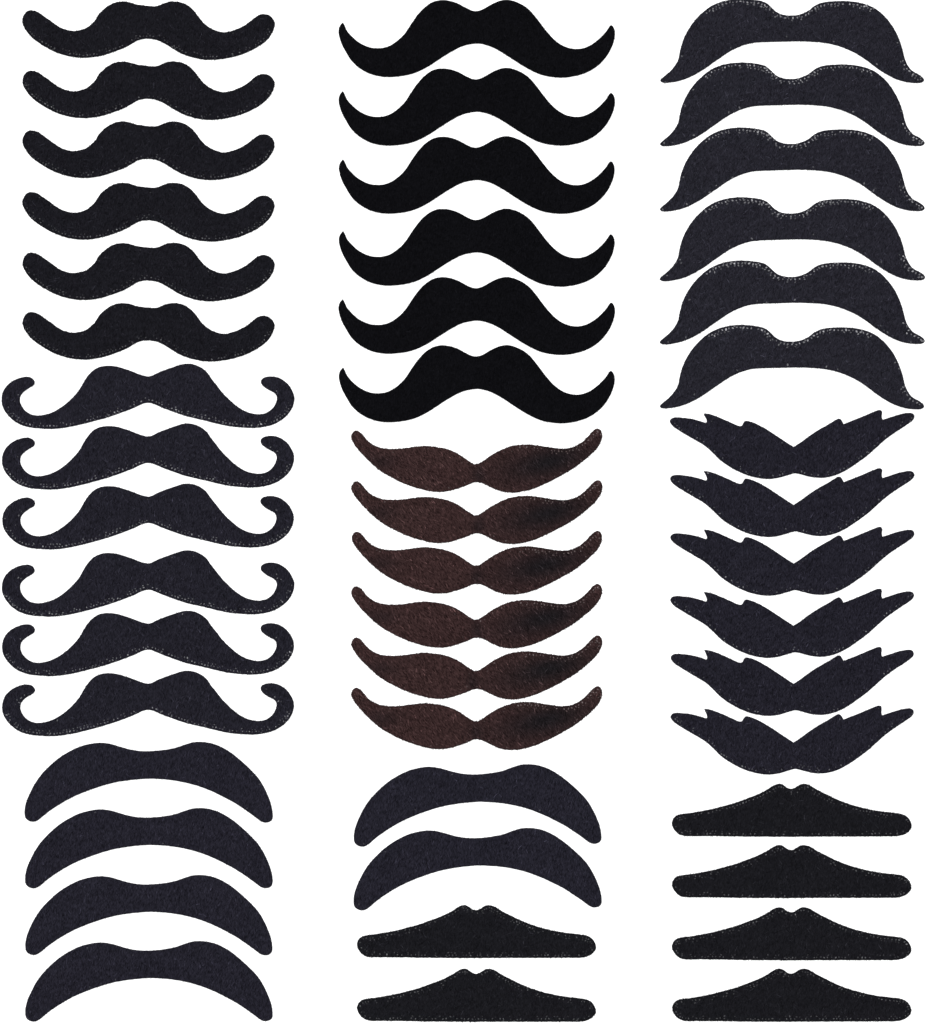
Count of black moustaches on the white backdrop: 42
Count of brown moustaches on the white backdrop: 6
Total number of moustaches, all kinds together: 48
